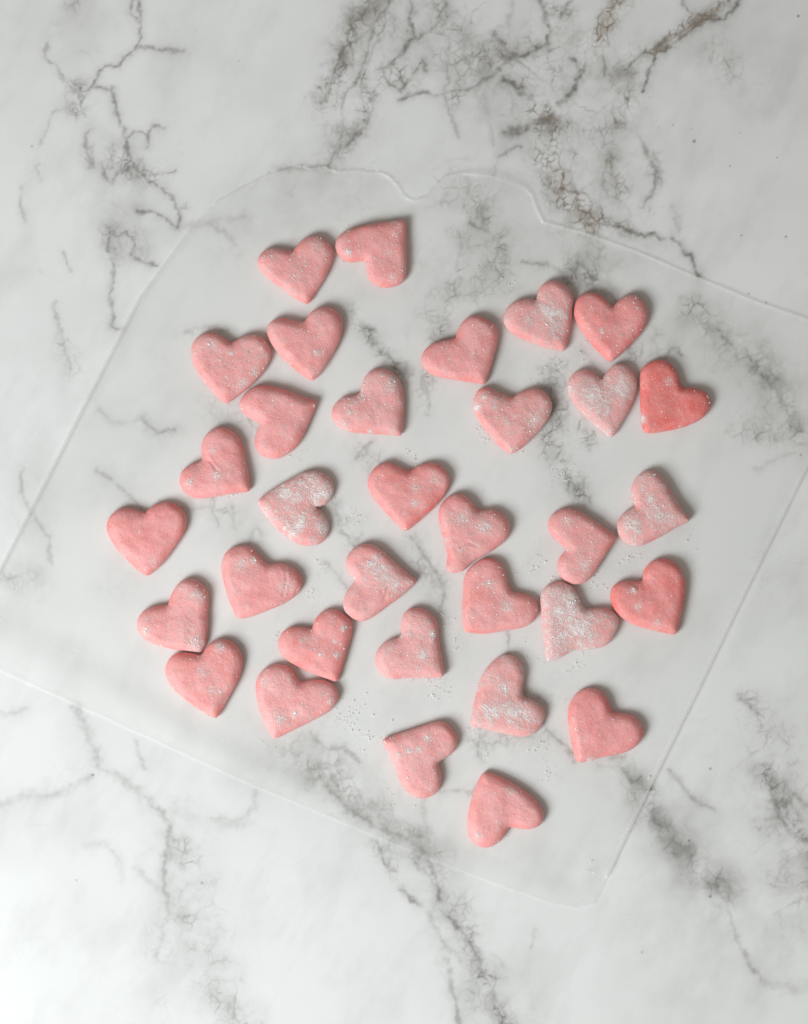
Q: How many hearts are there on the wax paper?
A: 33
